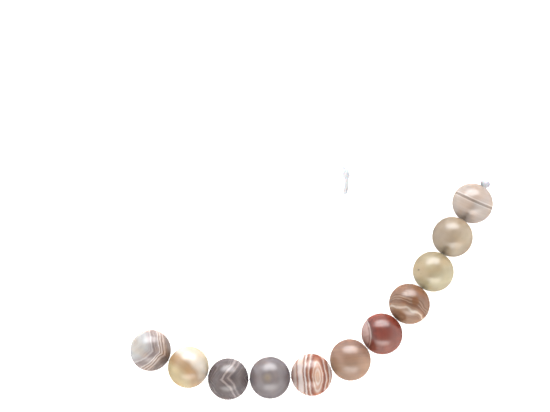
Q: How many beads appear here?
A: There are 11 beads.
